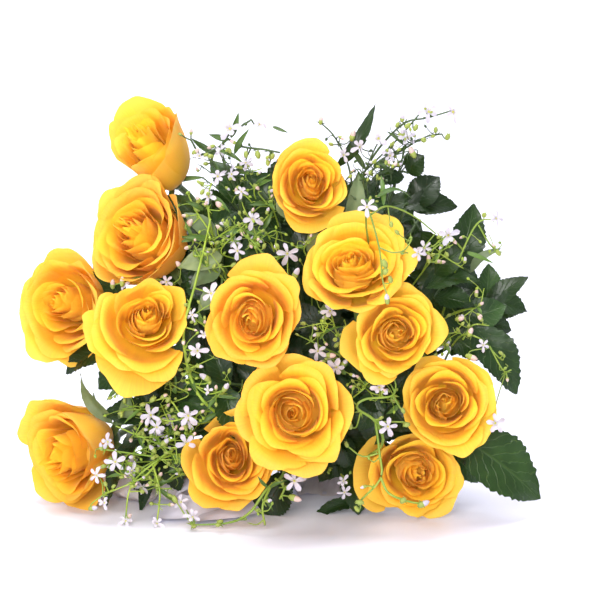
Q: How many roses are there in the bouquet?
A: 13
